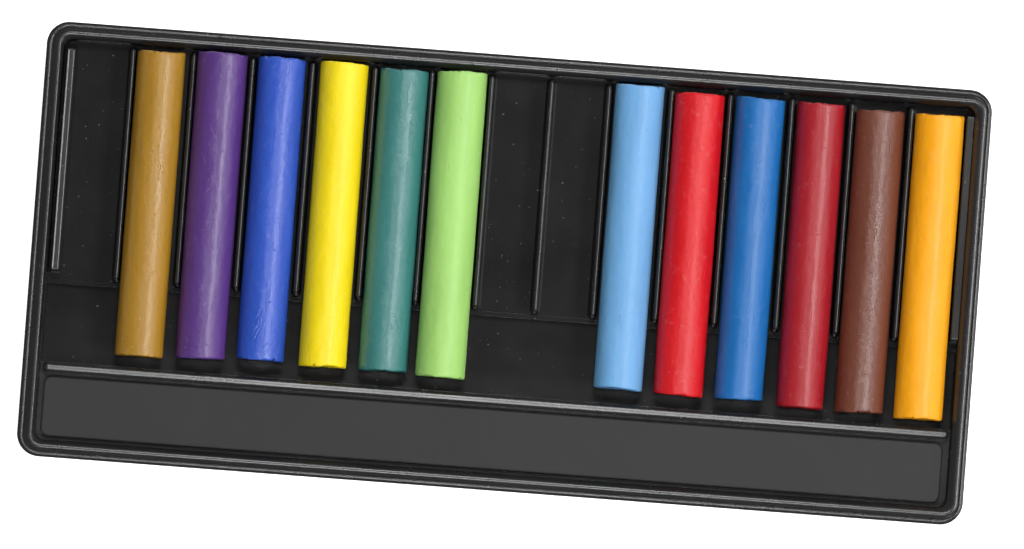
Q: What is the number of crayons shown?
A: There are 12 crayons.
